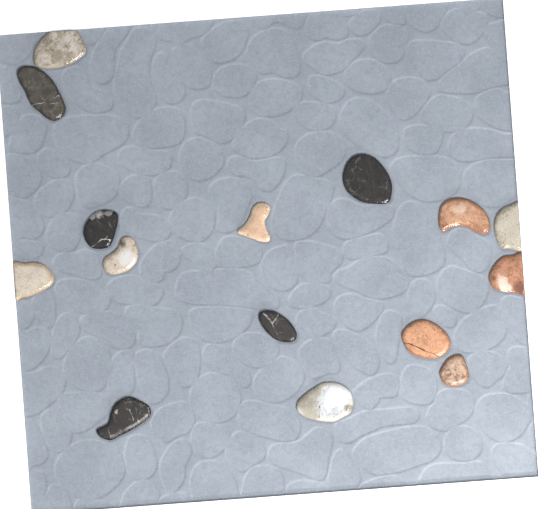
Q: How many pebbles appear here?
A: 15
